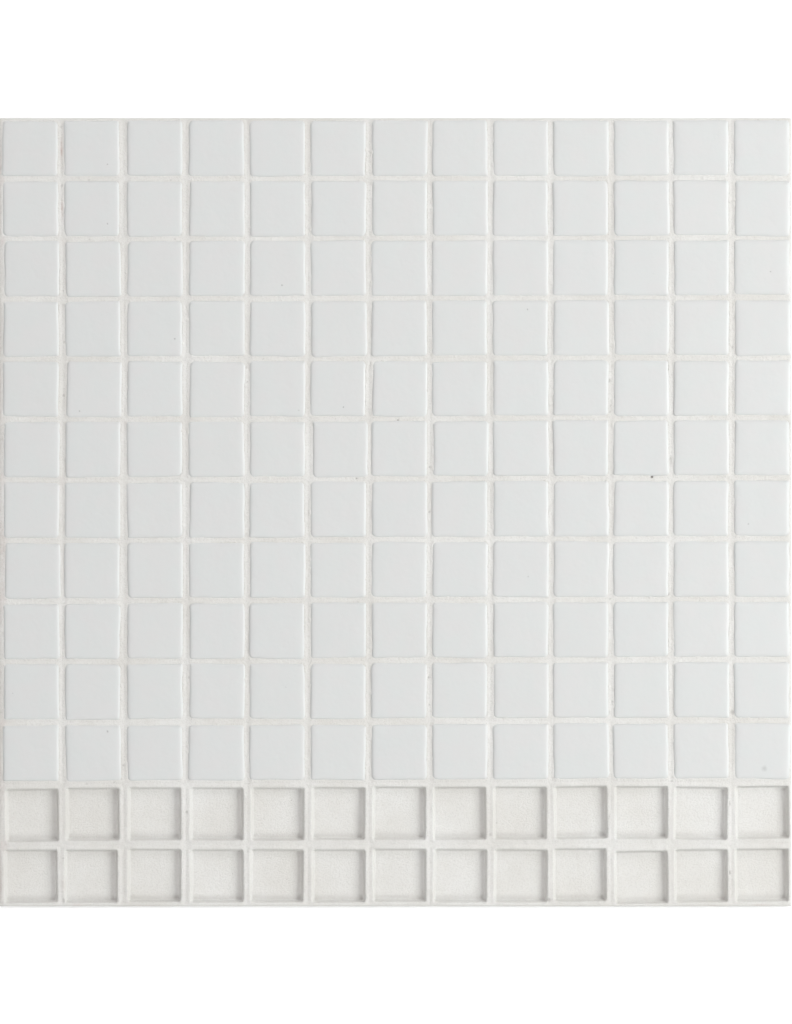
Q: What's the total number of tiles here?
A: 143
